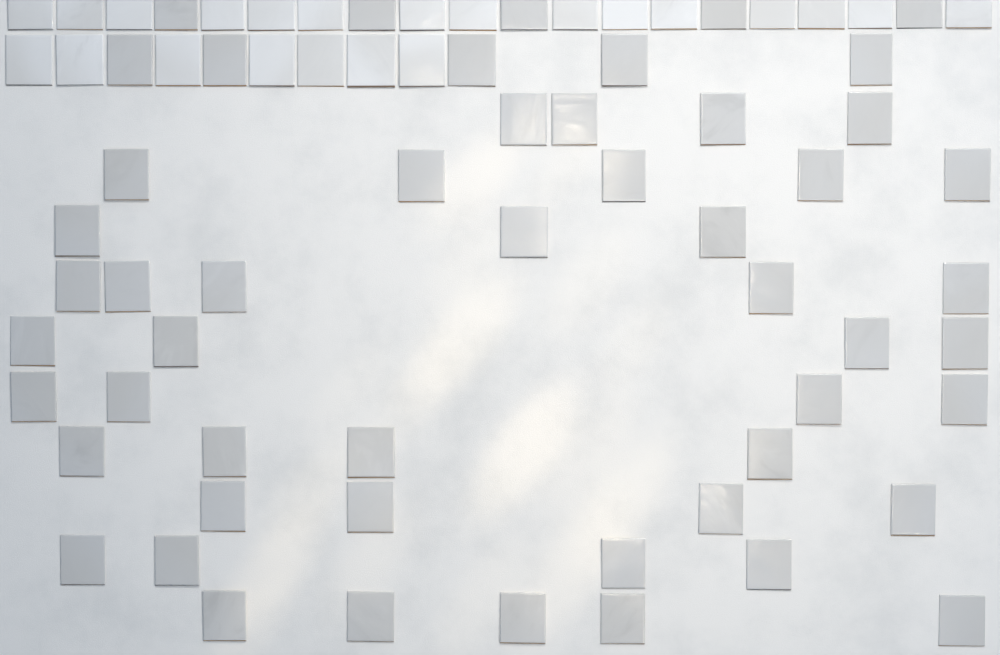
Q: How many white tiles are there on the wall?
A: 22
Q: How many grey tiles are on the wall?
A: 52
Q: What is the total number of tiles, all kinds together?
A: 74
